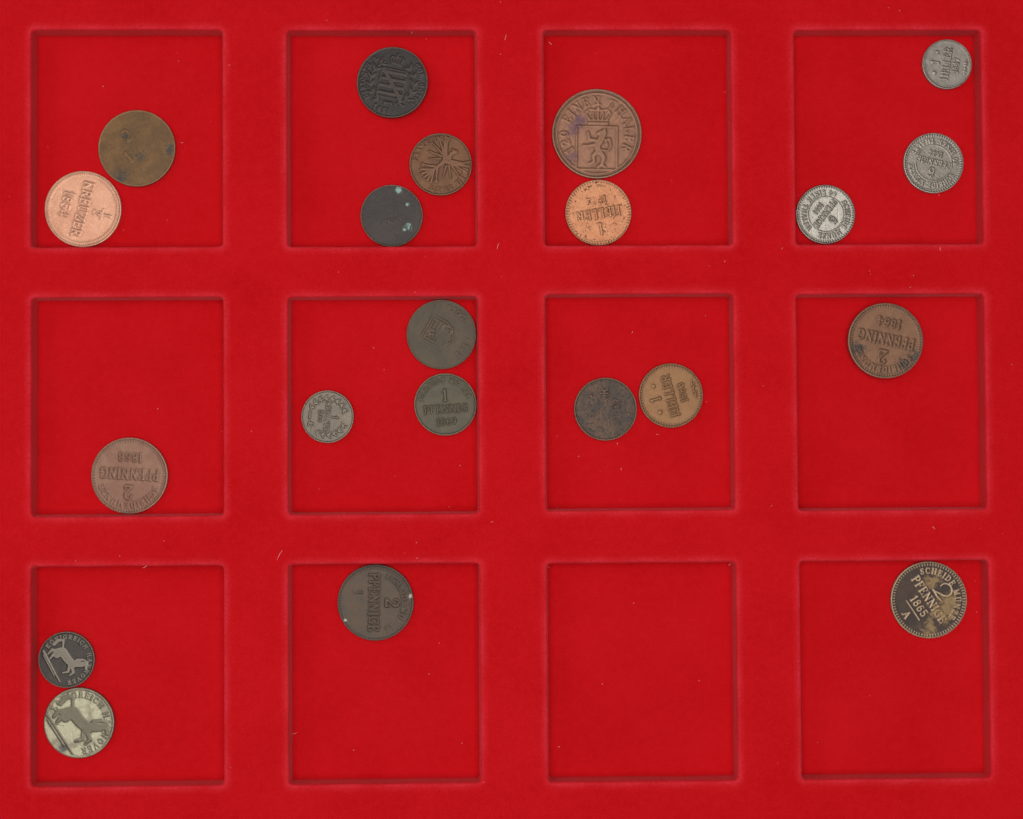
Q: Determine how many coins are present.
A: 21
